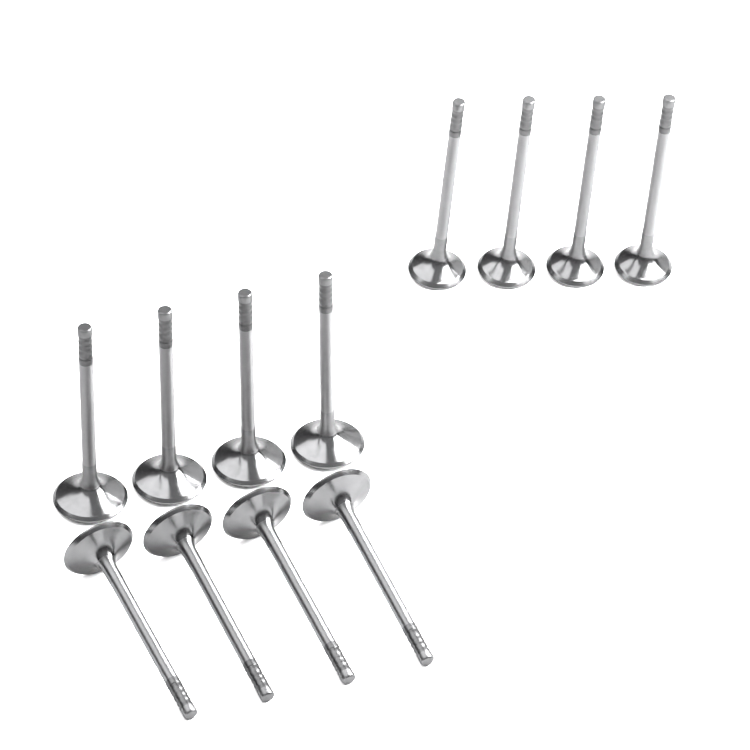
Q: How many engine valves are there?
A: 12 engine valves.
